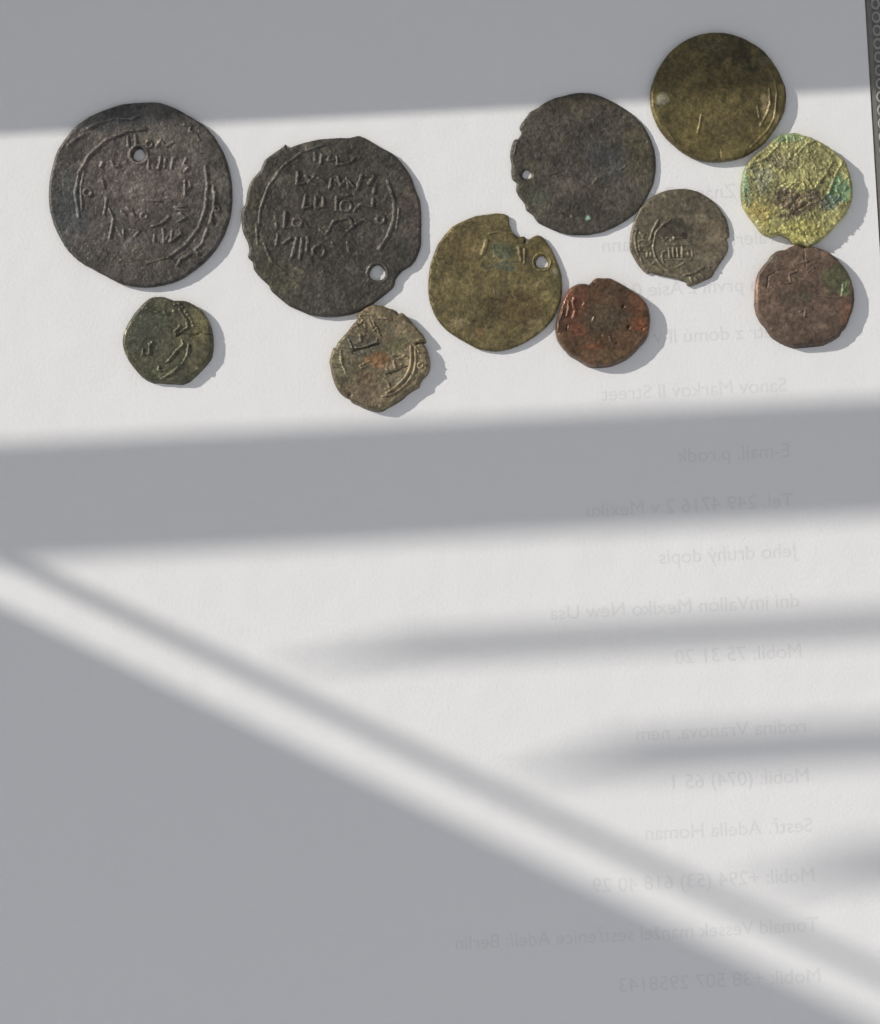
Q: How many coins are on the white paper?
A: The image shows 11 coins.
